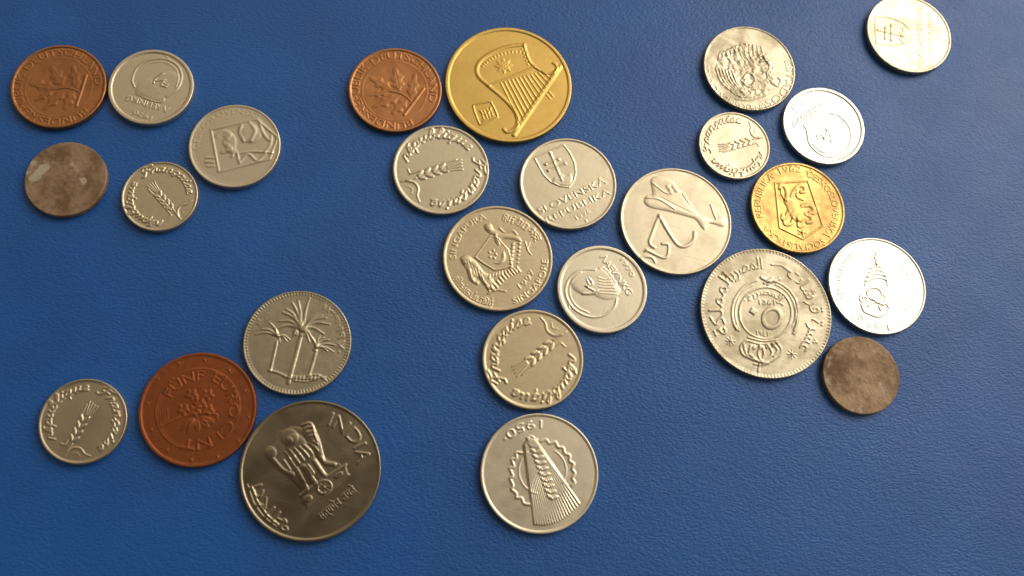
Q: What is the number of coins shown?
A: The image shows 26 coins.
